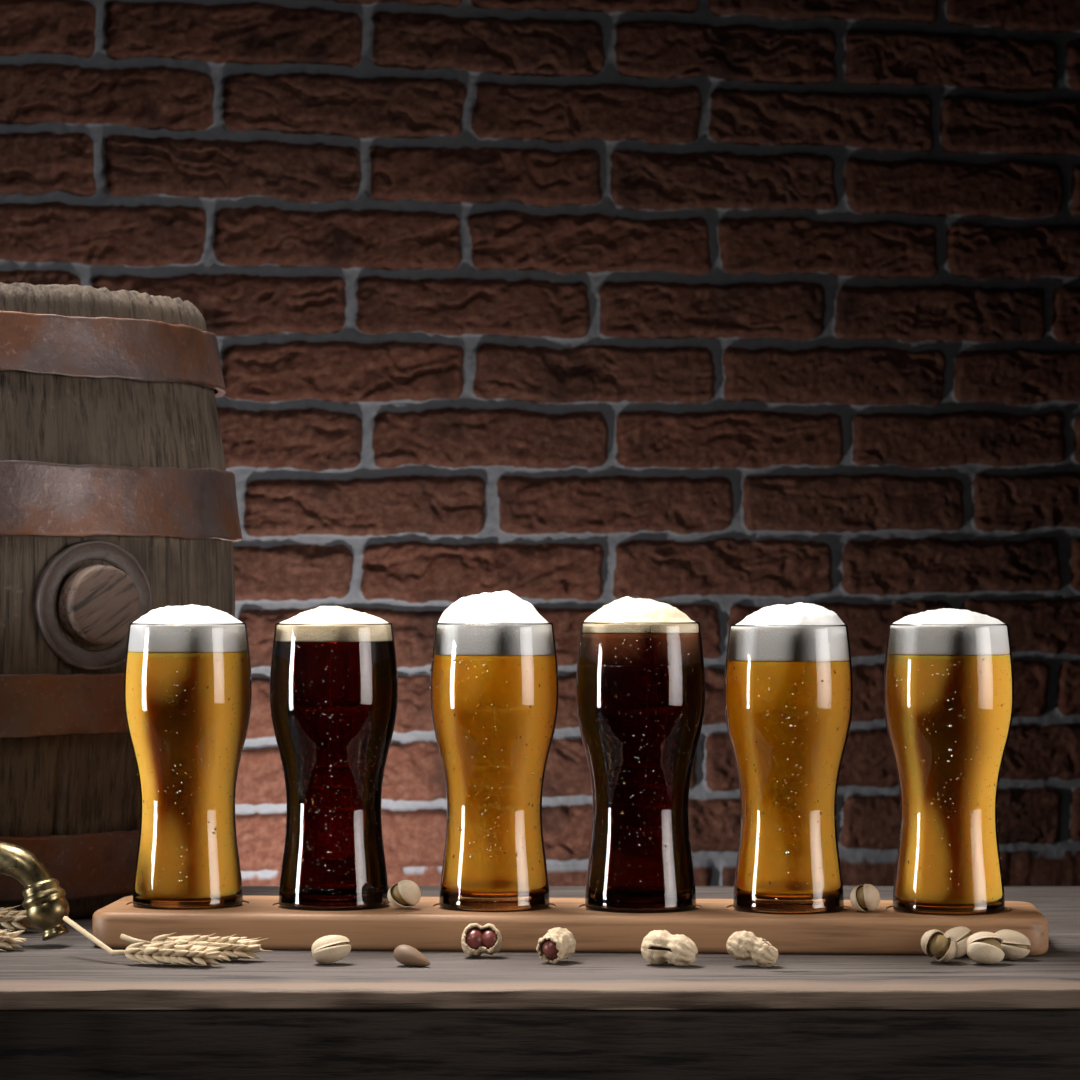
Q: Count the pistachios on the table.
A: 7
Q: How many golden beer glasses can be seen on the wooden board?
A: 4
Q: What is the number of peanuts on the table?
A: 4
